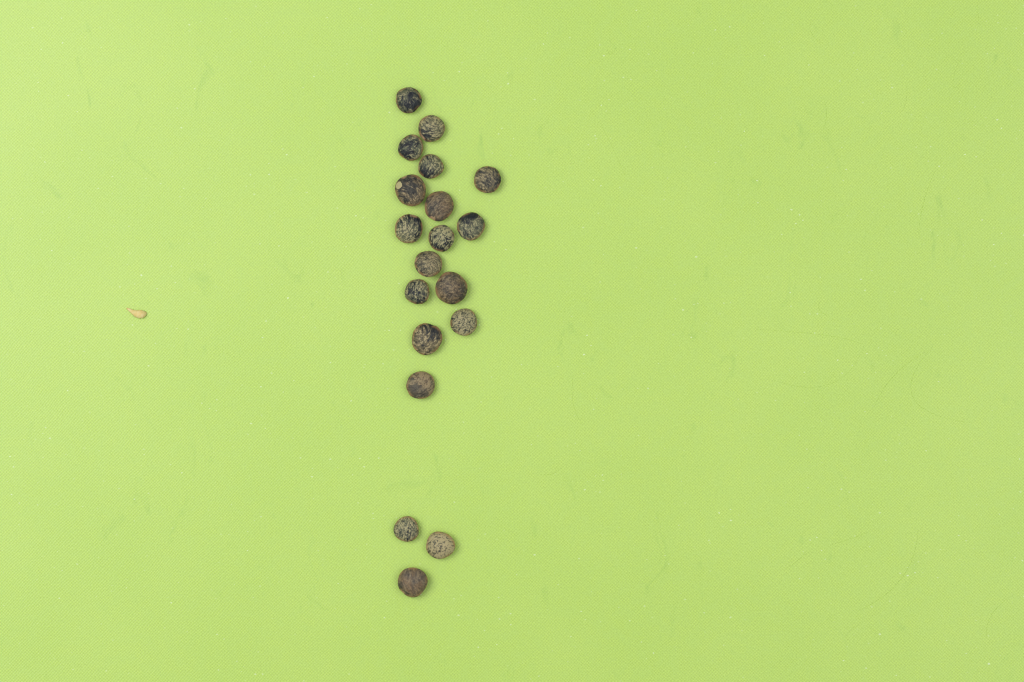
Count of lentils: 19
